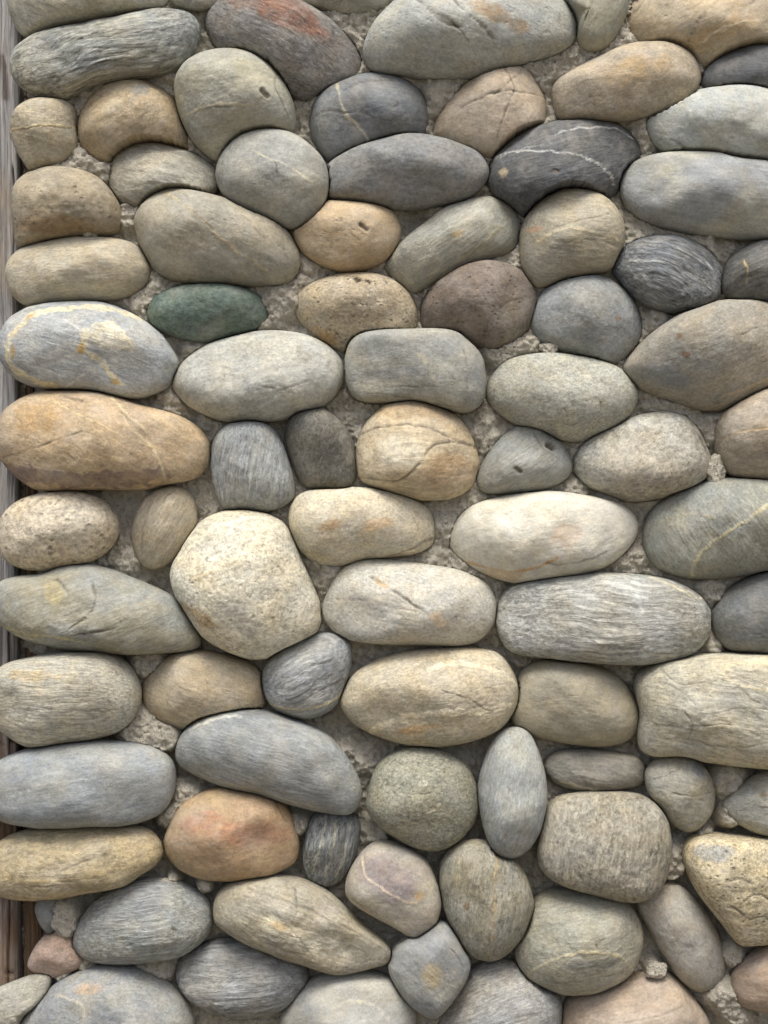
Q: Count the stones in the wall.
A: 89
